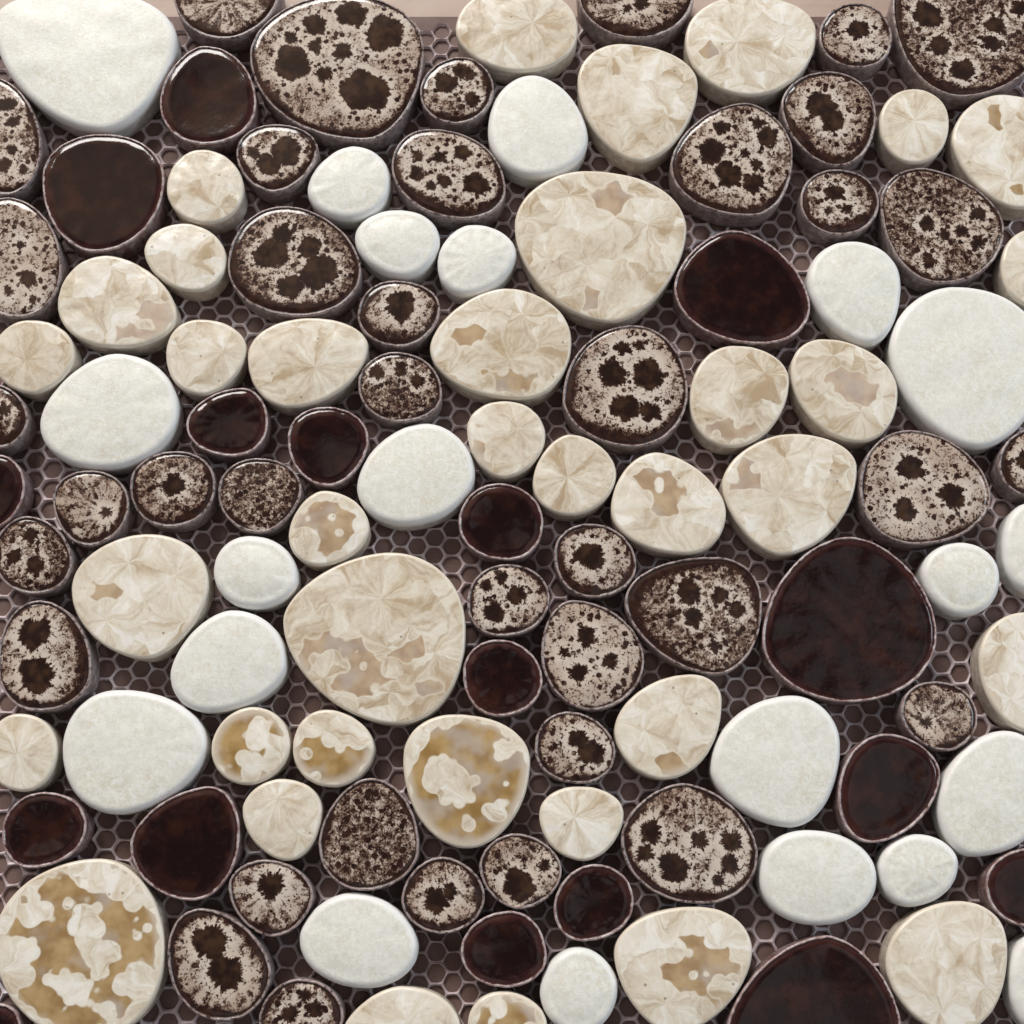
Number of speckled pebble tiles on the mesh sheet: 39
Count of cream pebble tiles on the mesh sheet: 36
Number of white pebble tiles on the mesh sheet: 21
